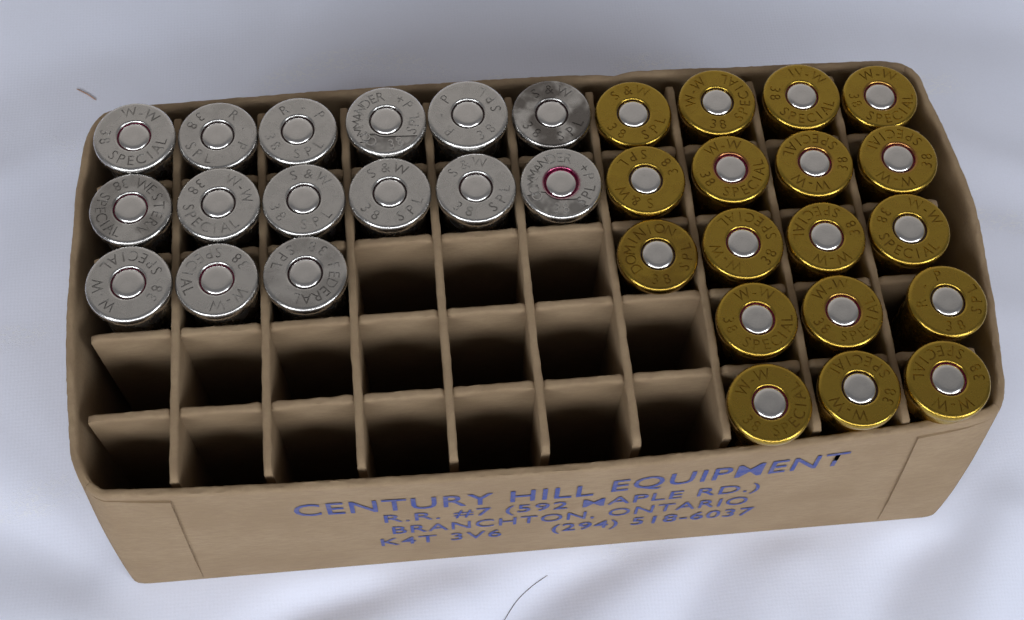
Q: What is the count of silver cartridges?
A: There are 15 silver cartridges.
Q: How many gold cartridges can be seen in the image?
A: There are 18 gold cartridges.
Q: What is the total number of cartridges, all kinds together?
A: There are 33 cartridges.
